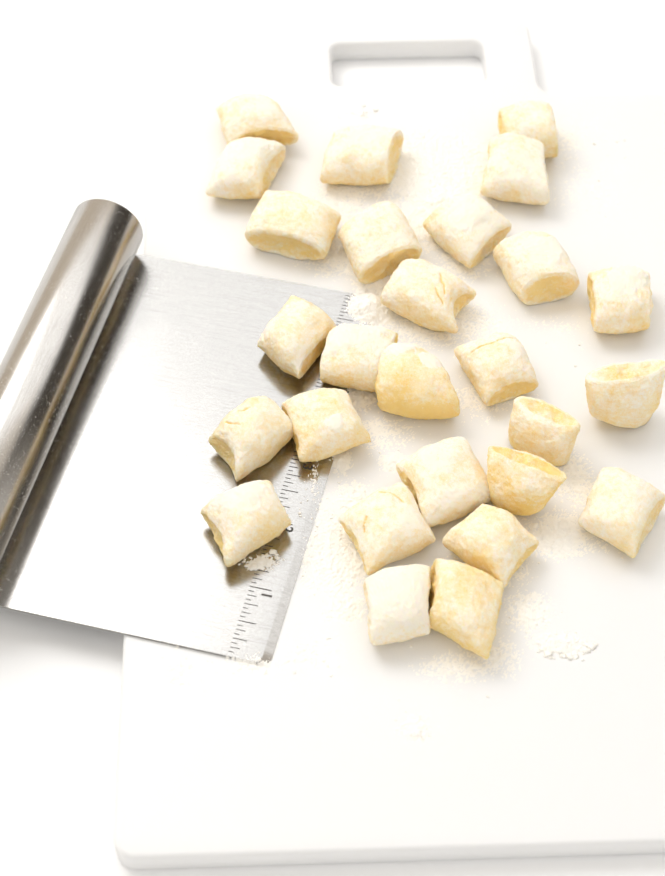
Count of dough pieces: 27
